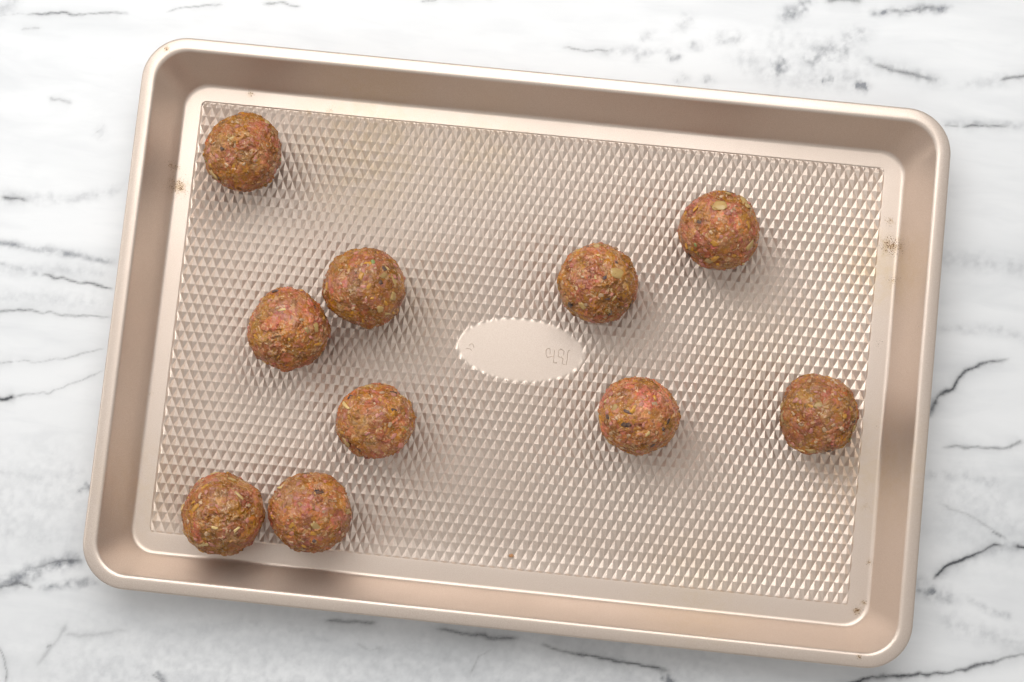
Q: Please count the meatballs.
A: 10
